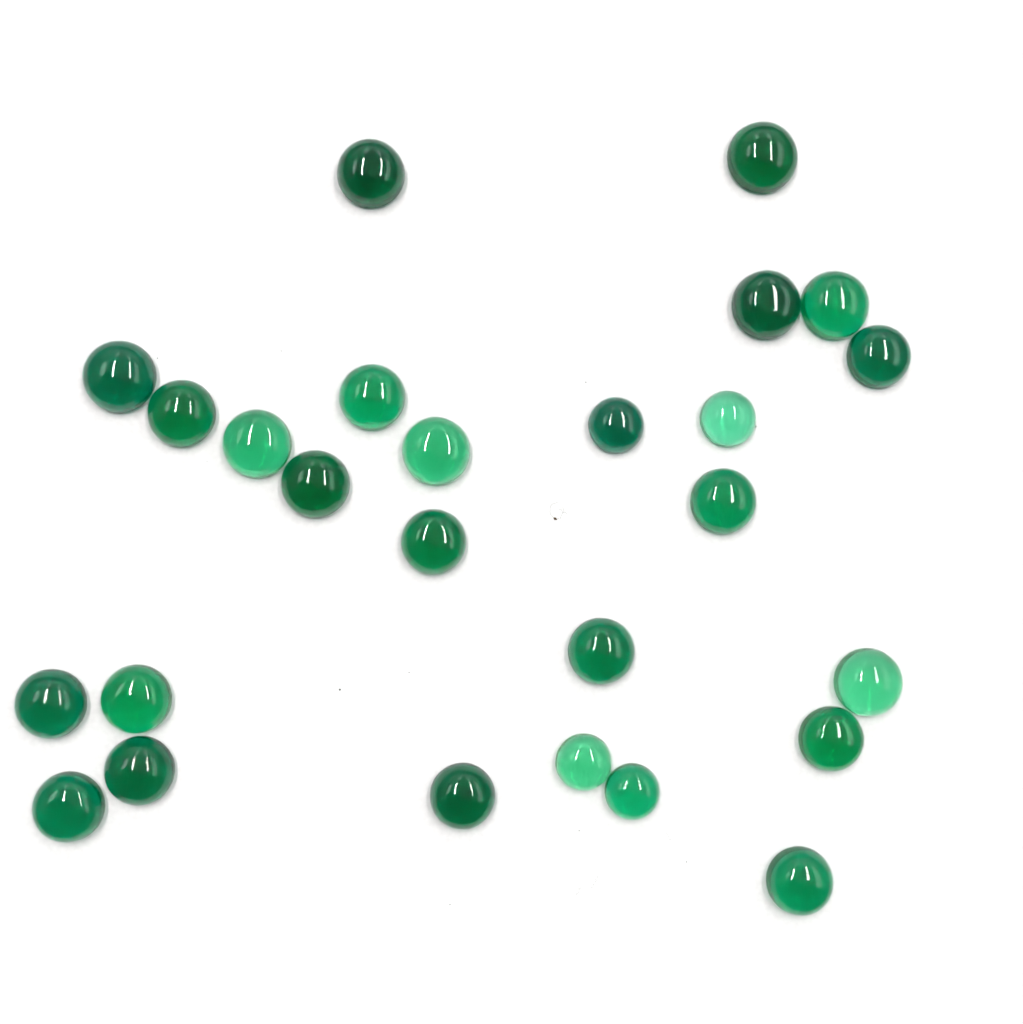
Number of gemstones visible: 26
